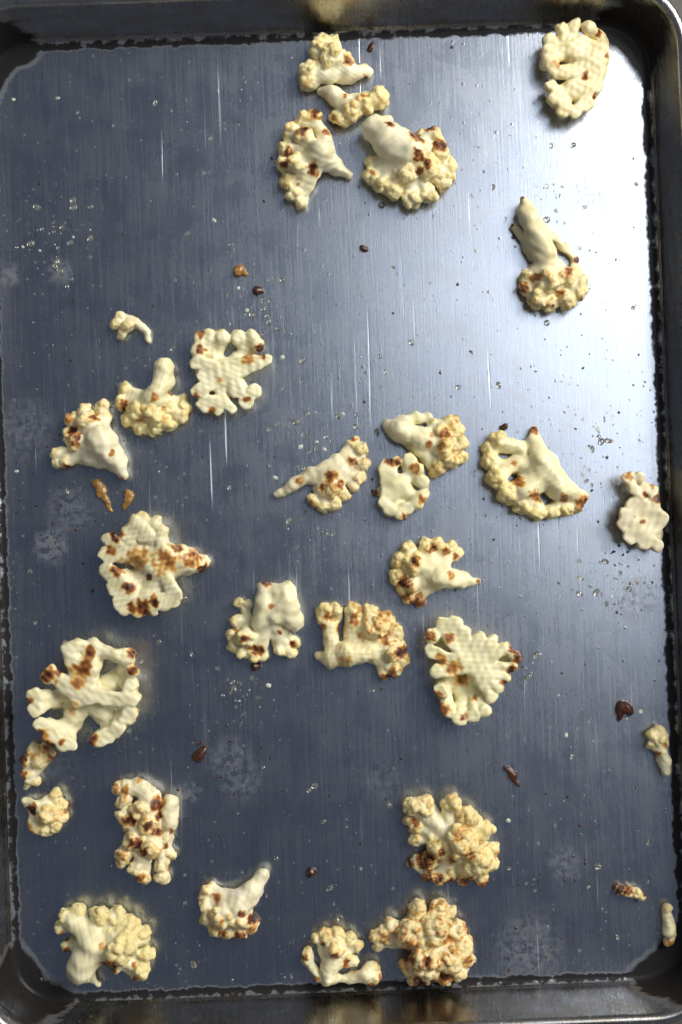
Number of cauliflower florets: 32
